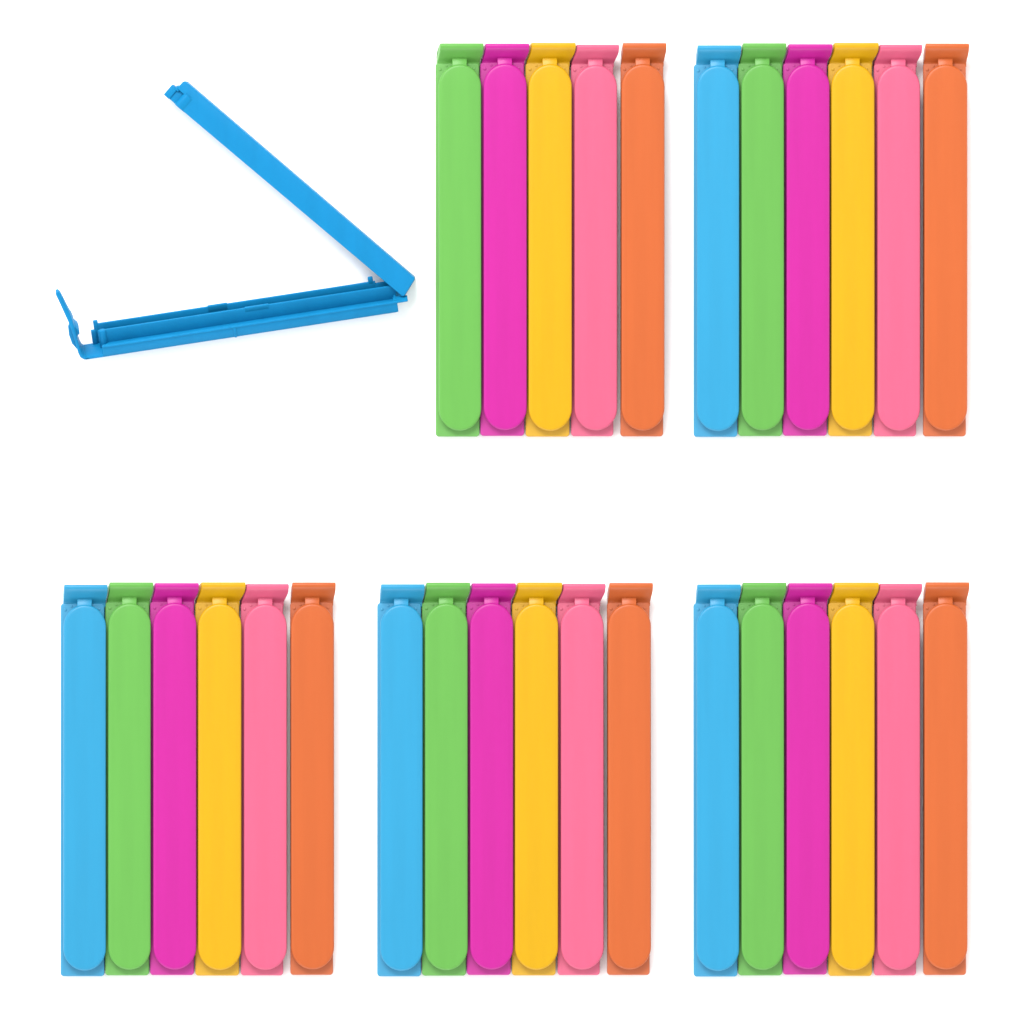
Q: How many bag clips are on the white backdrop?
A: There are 30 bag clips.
